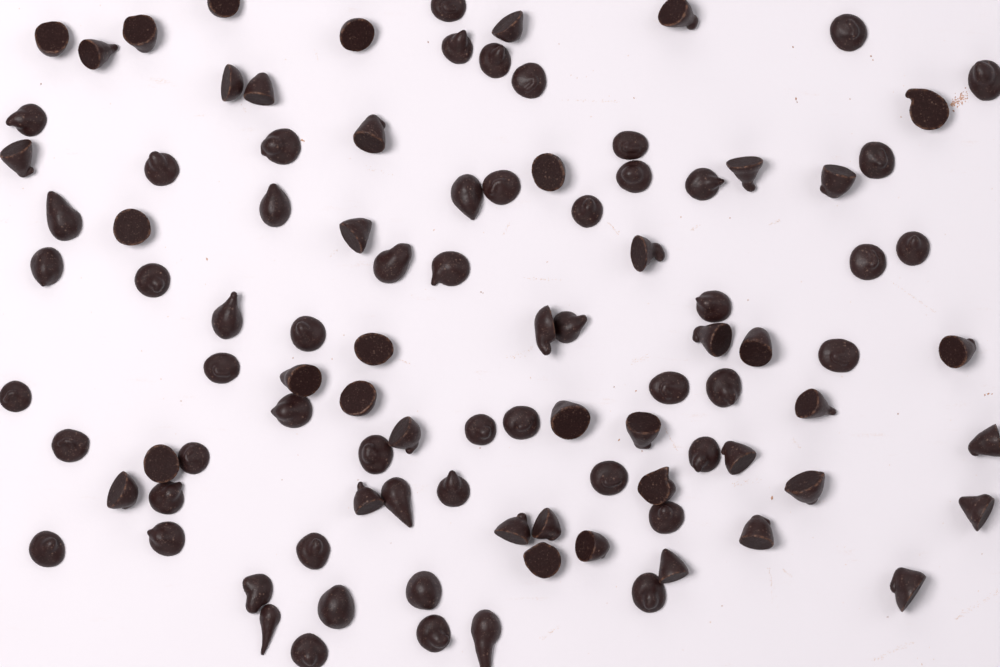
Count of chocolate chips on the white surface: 100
